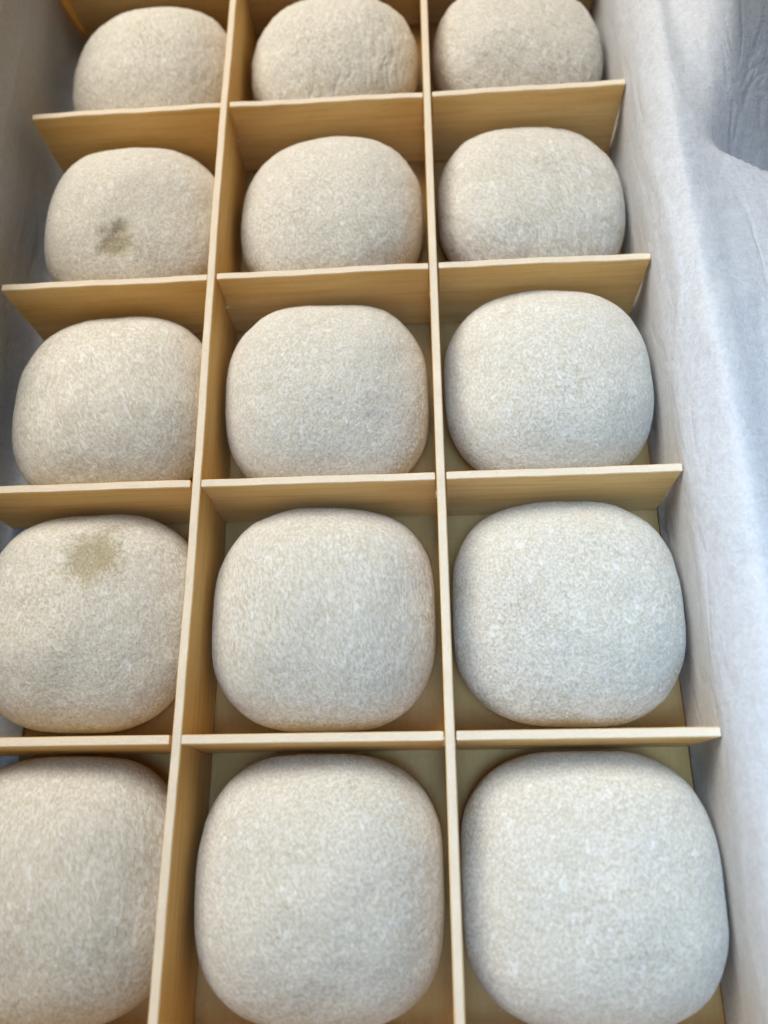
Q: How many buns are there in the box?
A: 15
